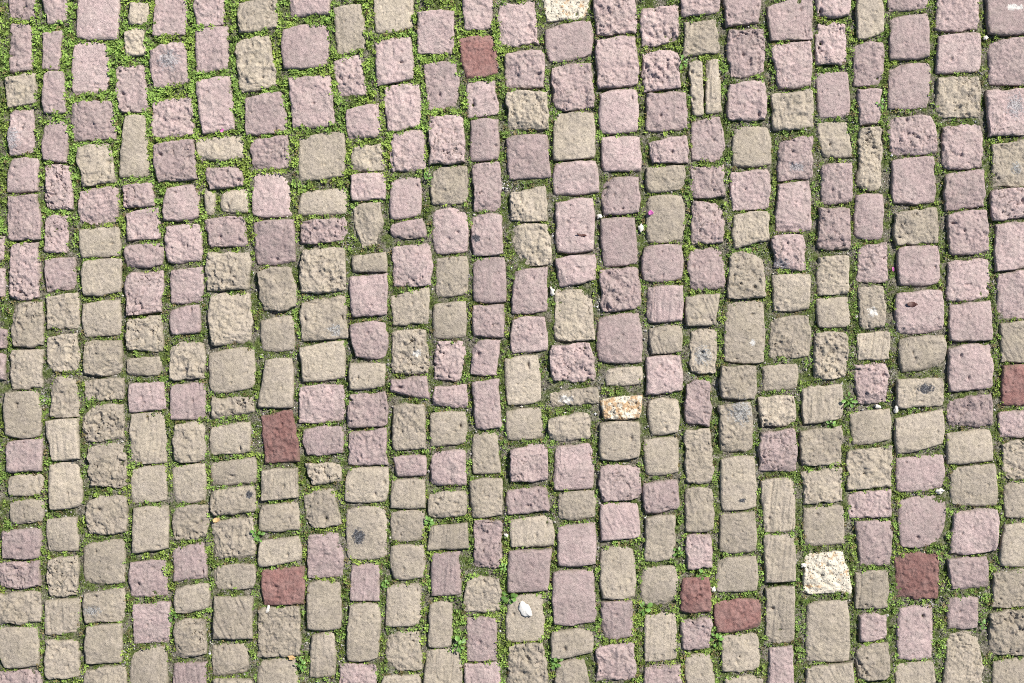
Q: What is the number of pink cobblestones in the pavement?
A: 196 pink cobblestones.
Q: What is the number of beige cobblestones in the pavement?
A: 196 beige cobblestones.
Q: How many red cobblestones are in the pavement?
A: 7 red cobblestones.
